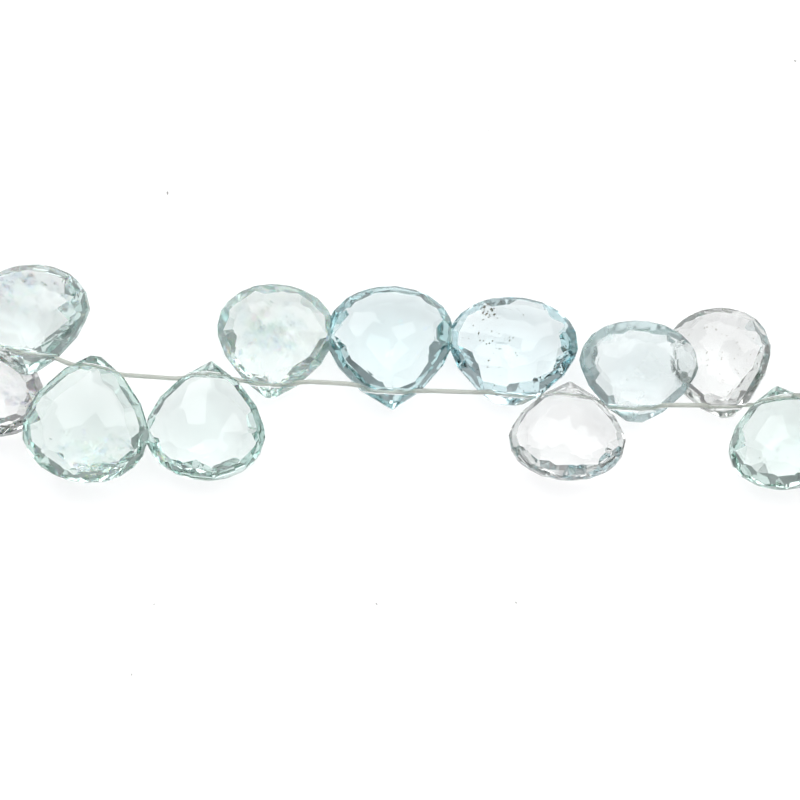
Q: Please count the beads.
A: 11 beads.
